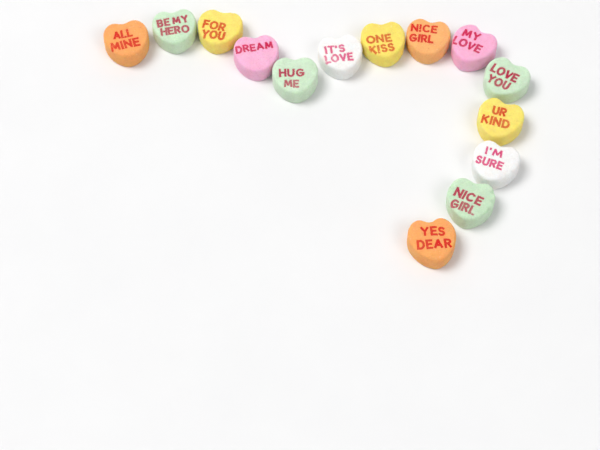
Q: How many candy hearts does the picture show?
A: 14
